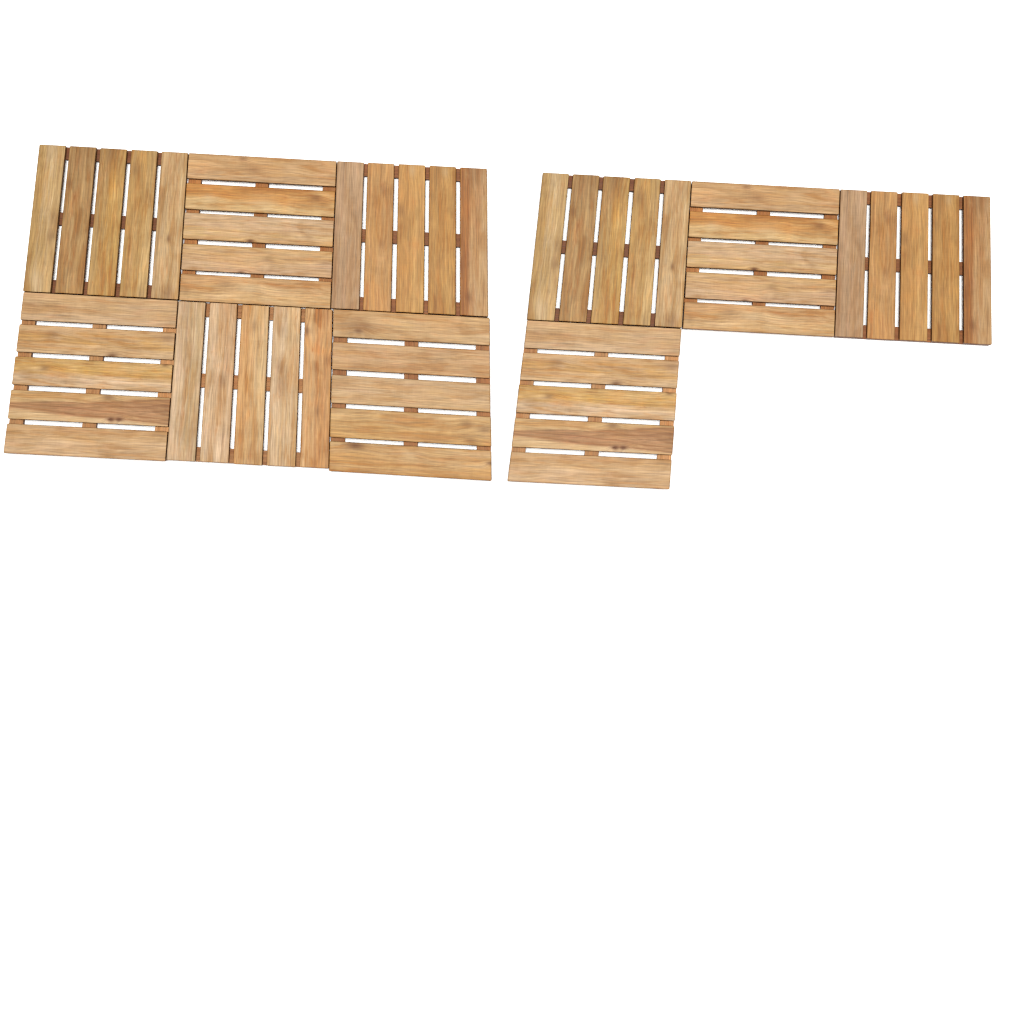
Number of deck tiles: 10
